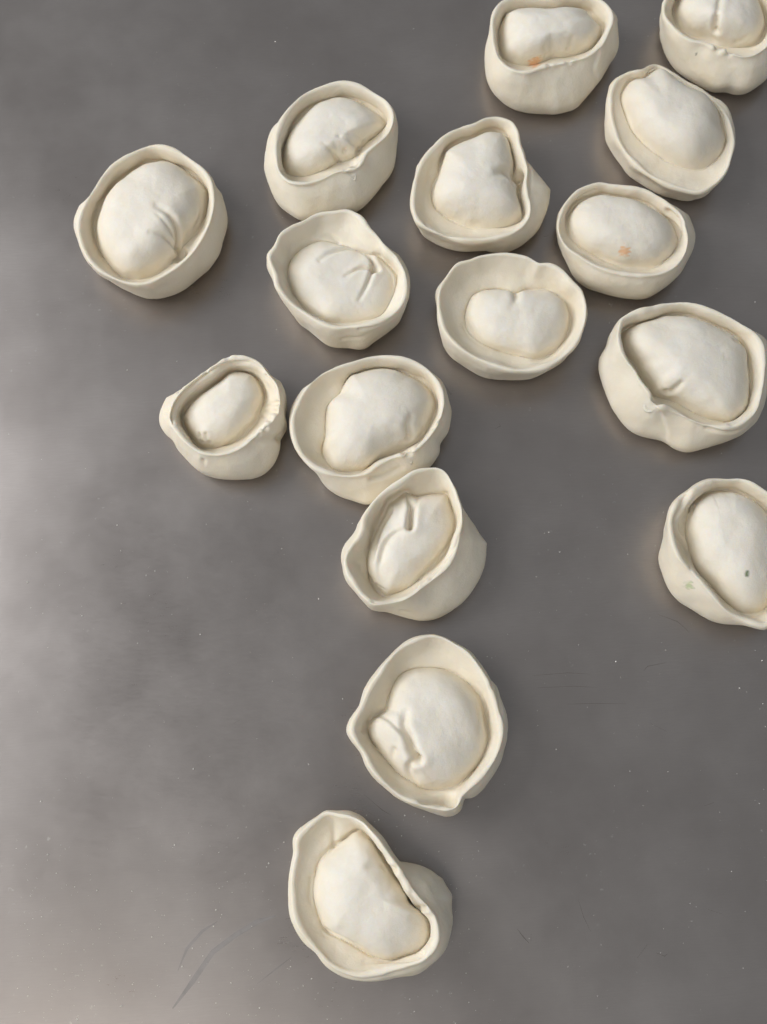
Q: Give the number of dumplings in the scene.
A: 16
